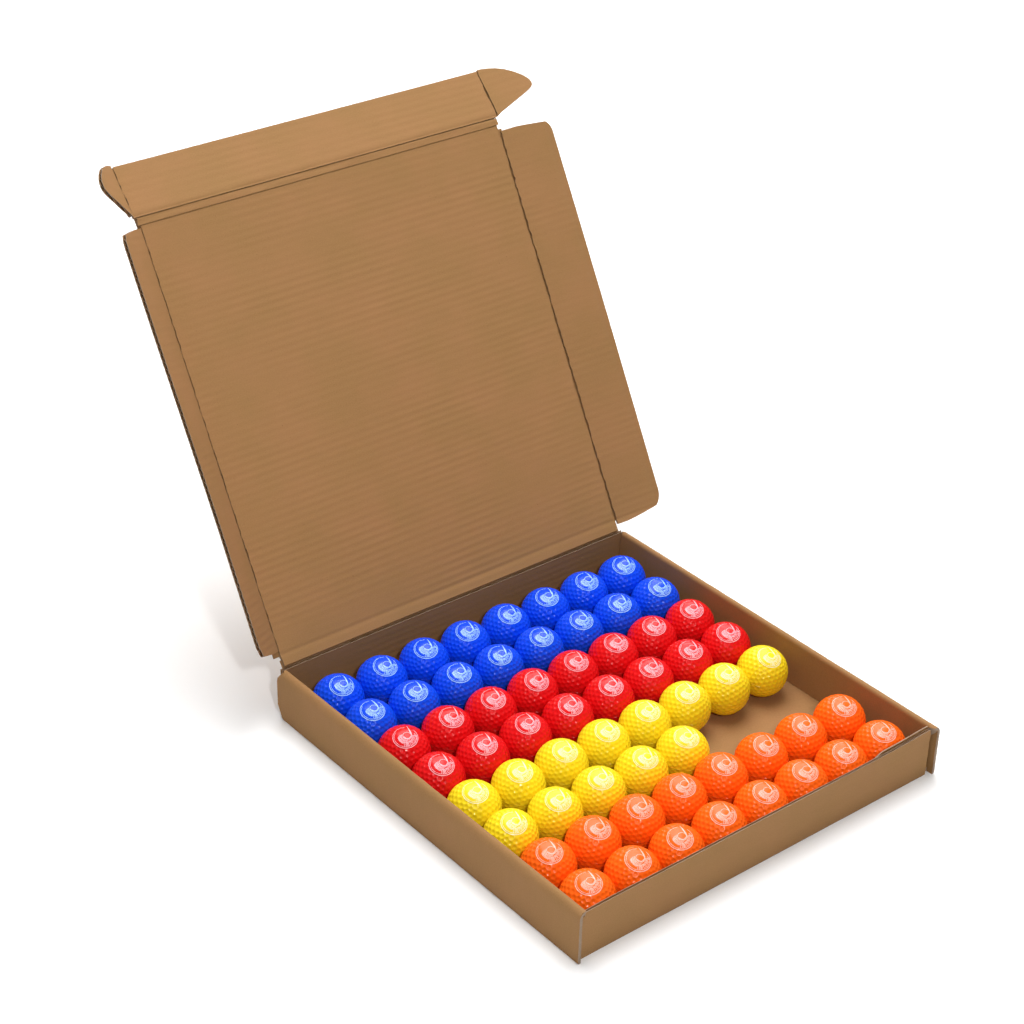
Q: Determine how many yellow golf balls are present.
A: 13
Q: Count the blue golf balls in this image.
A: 16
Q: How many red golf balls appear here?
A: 16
